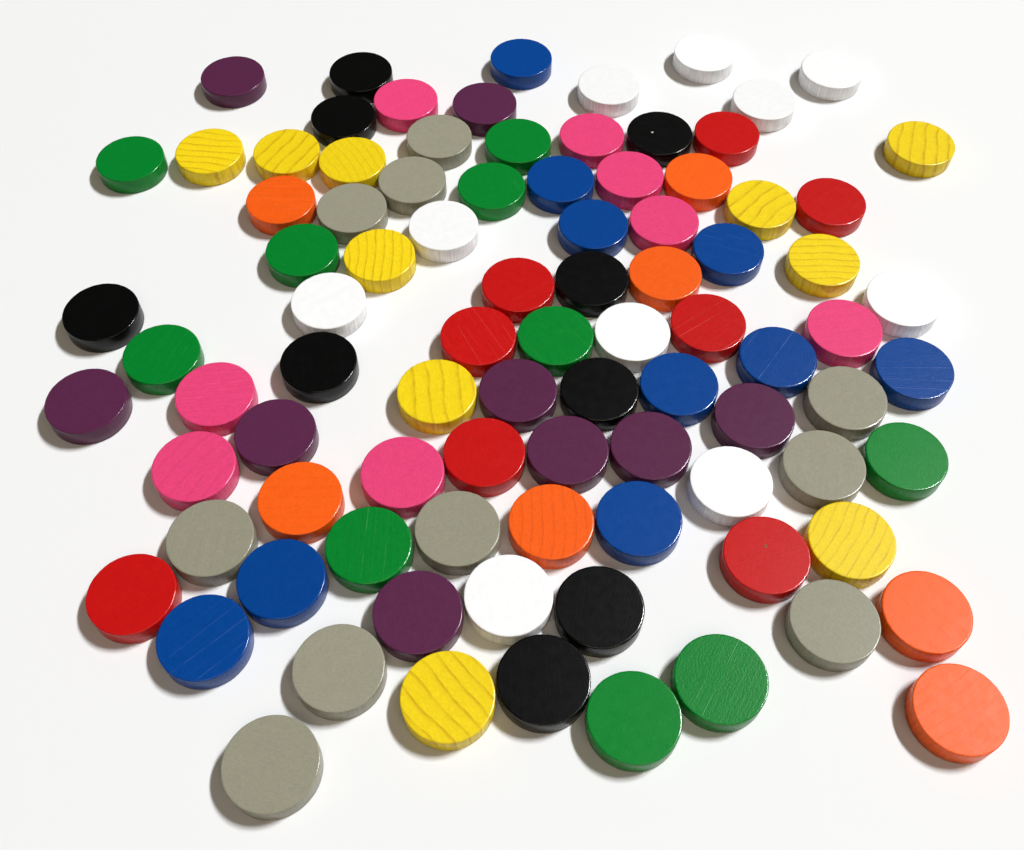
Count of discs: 91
